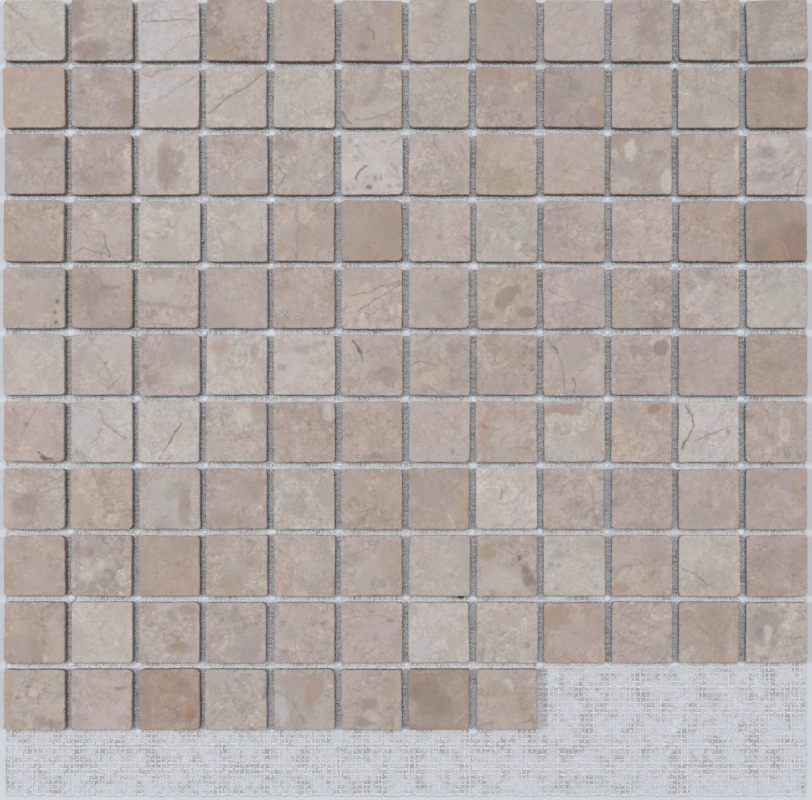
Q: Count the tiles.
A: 128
